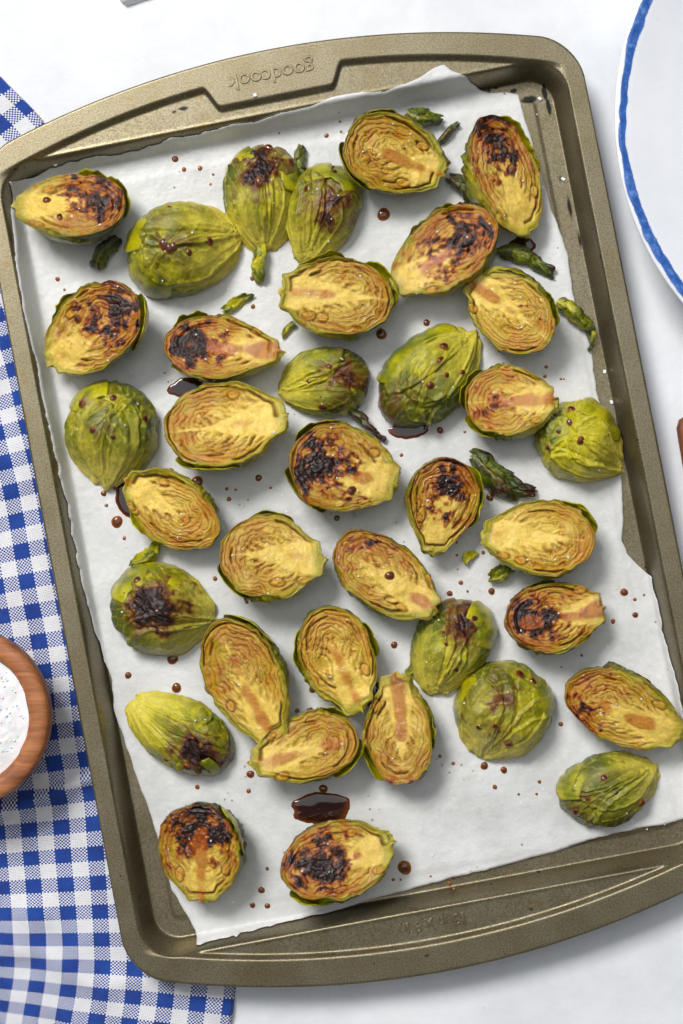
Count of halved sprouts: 36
